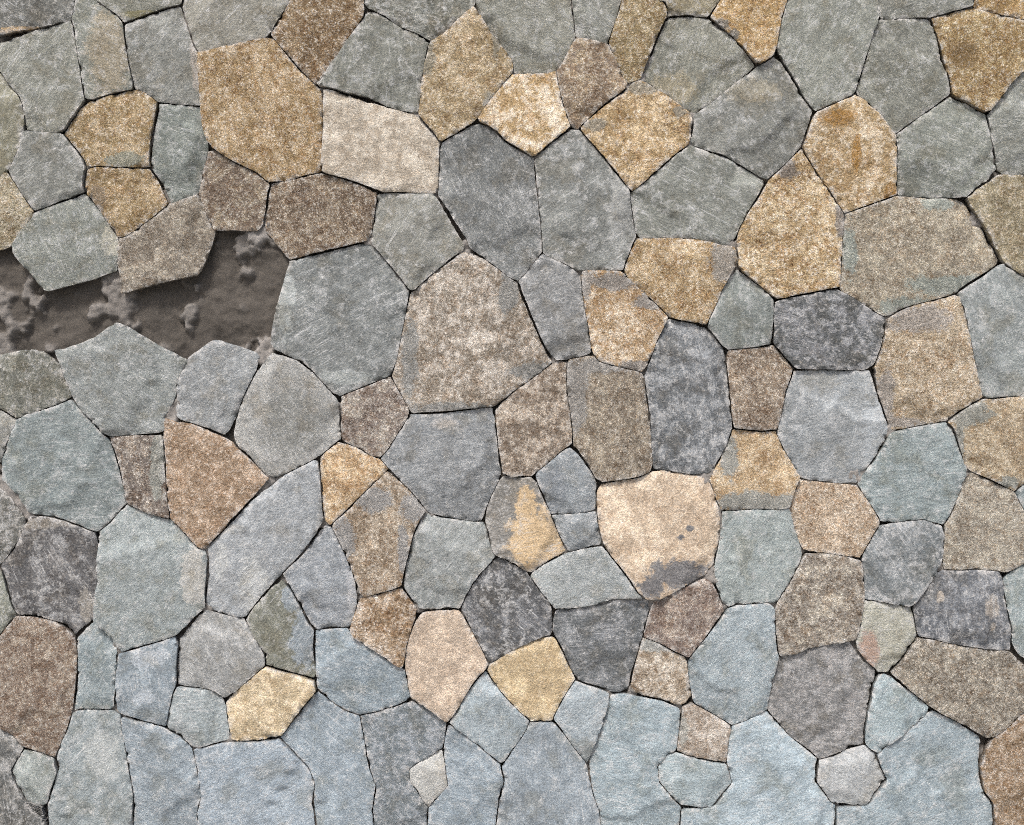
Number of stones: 135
